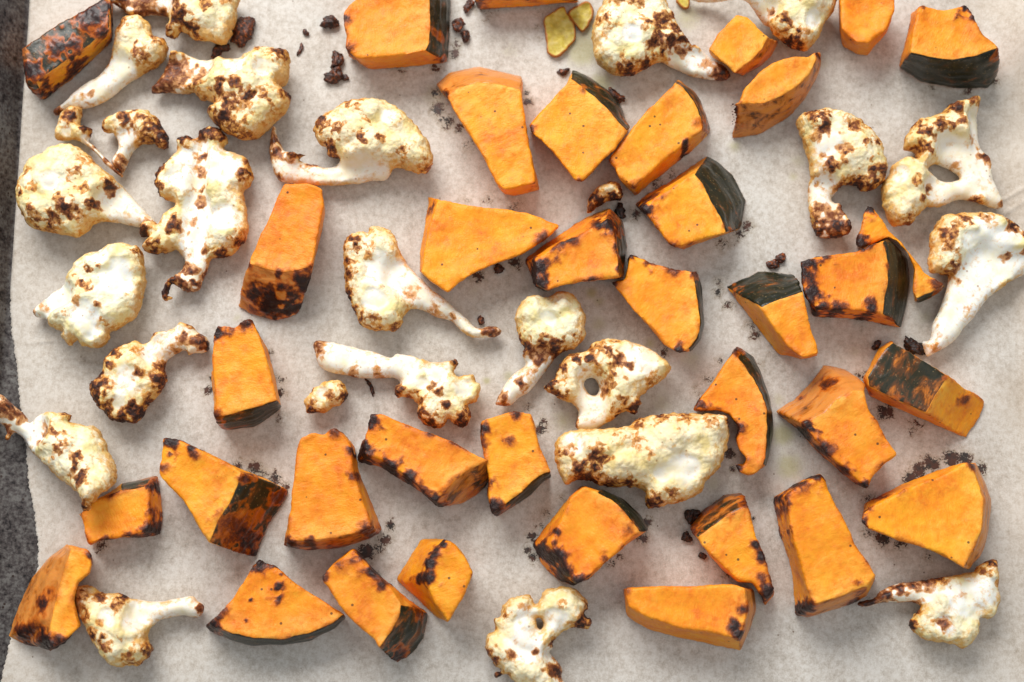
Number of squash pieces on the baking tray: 36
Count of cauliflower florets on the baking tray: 26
